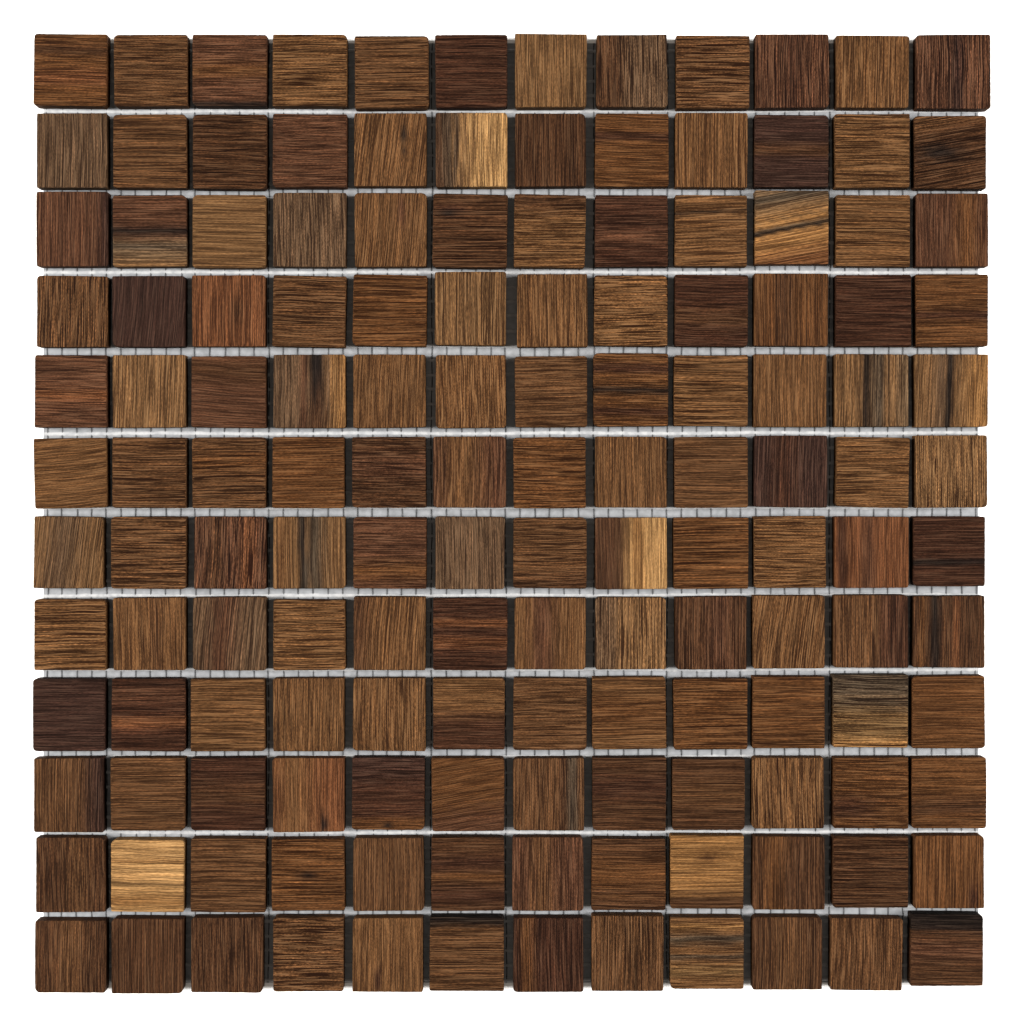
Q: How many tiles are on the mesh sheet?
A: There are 144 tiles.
